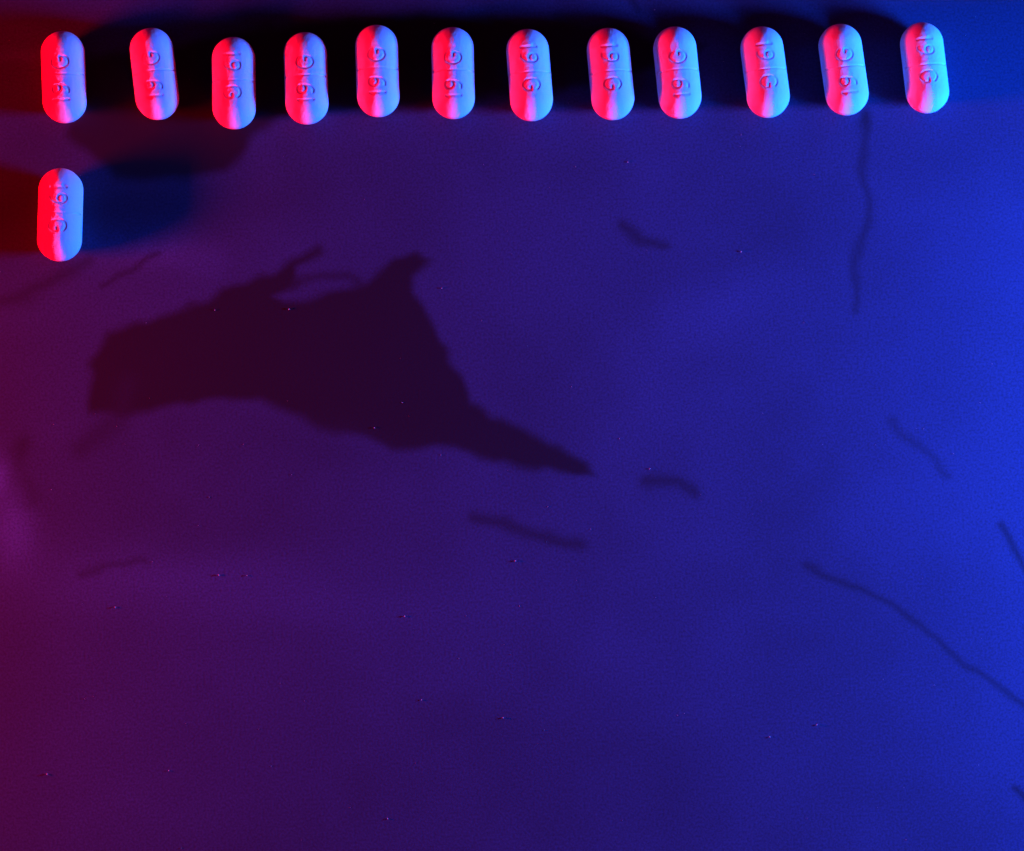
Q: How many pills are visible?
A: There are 13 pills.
